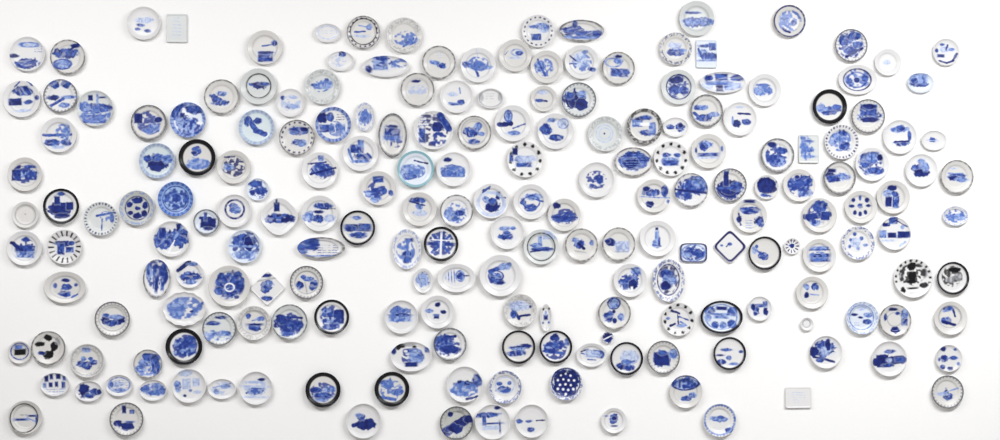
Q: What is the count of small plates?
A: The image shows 17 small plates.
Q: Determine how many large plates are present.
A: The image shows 146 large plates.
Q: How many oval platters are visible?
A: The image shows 31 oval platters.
